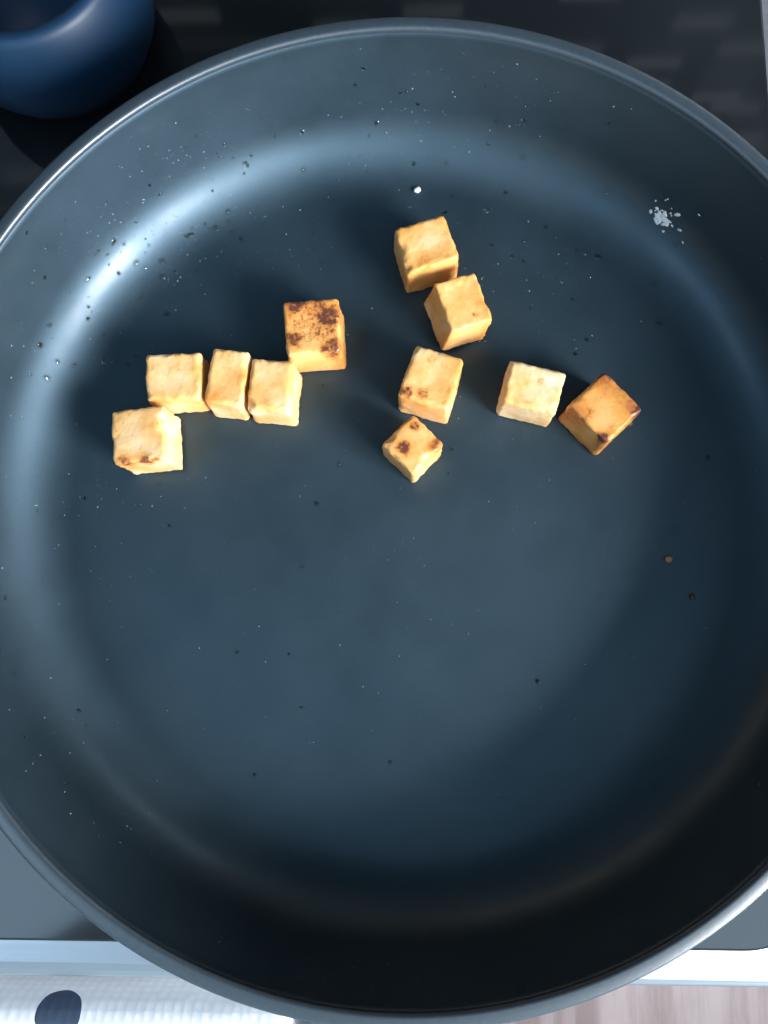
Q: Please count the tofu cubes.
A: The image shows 11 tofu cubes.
